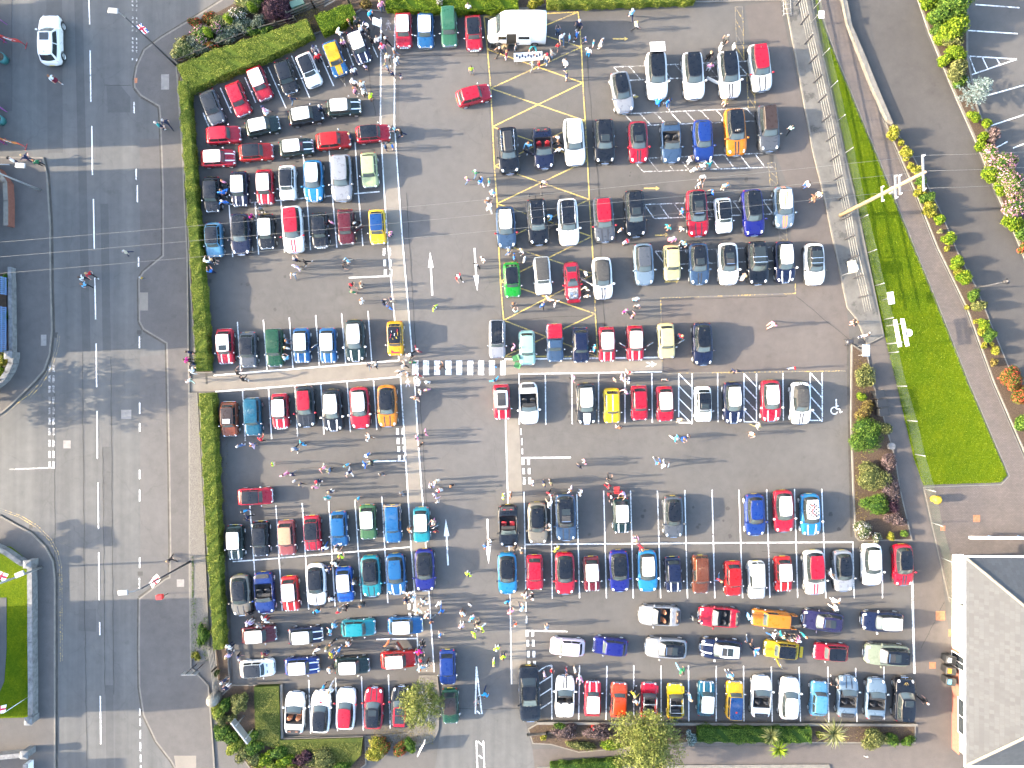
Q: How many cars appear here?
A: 183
